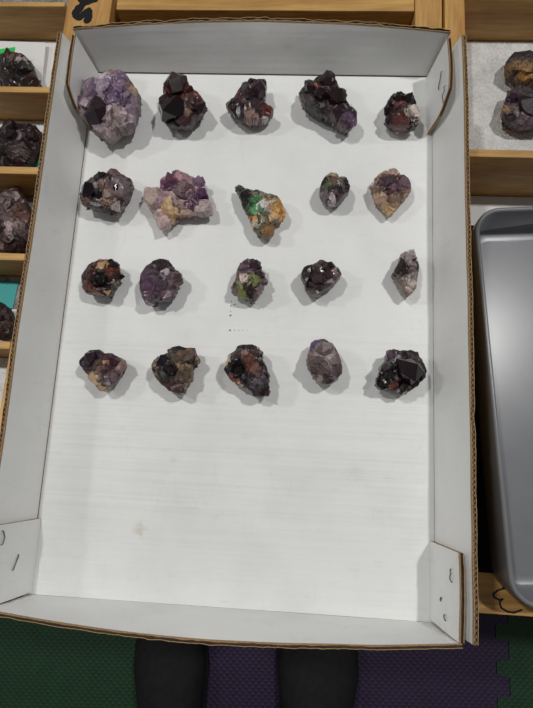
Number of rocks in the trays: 26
